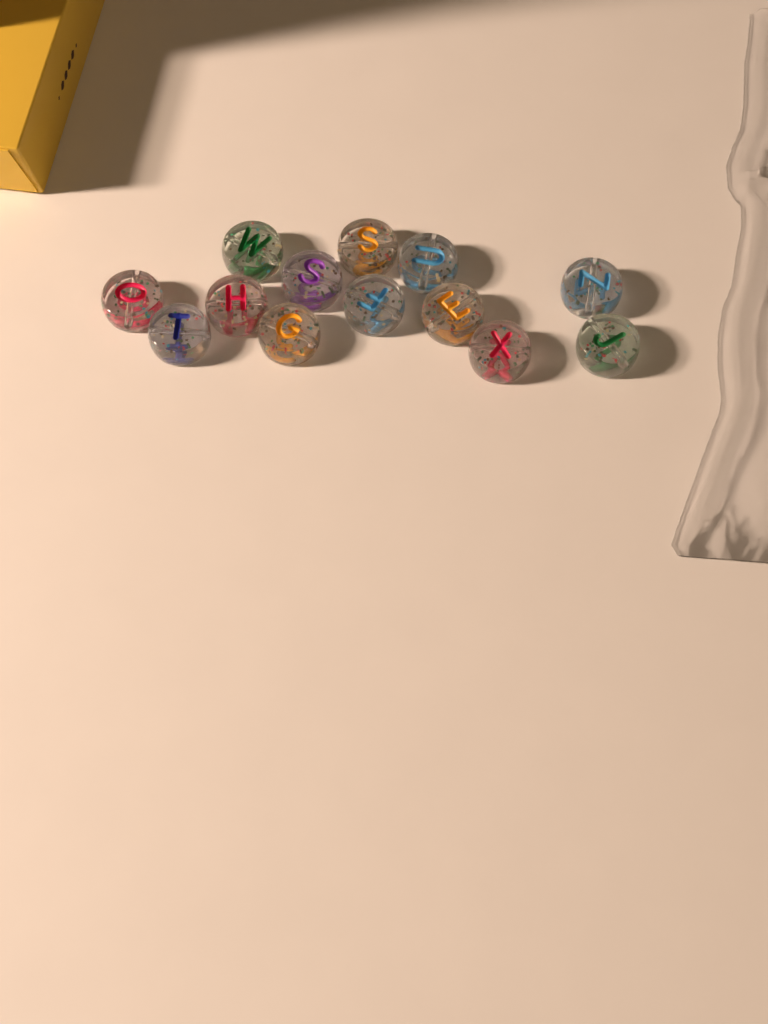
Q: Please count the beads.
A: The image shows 13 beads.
